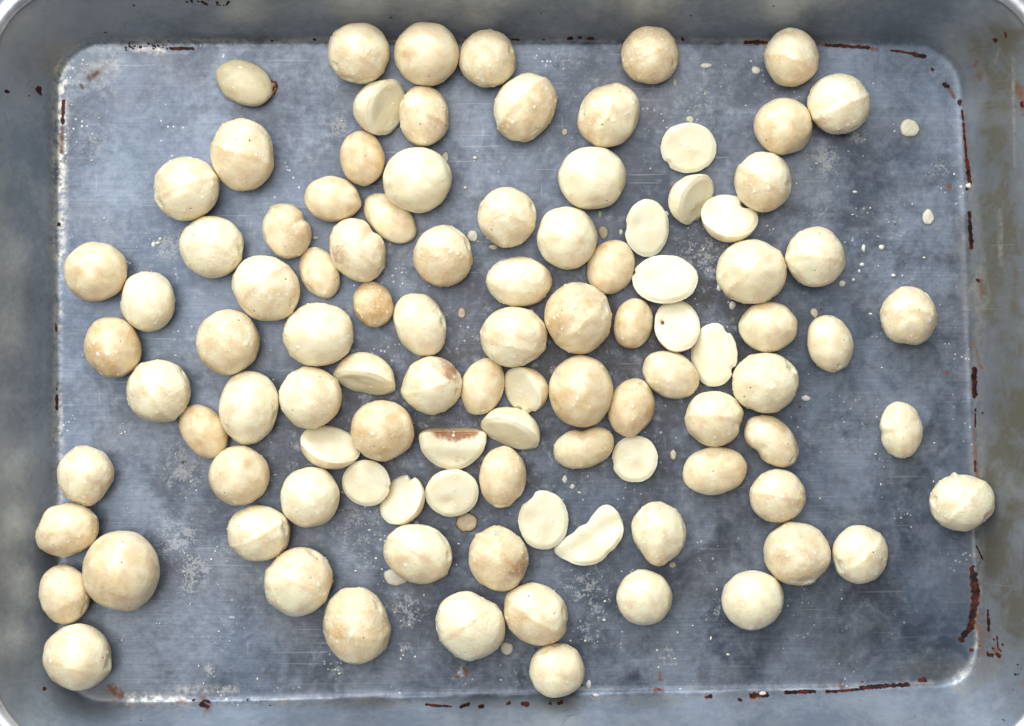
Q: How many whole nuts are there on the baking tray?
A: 83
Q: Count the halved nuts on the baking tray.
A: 19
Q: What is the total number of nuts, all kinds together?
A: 102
